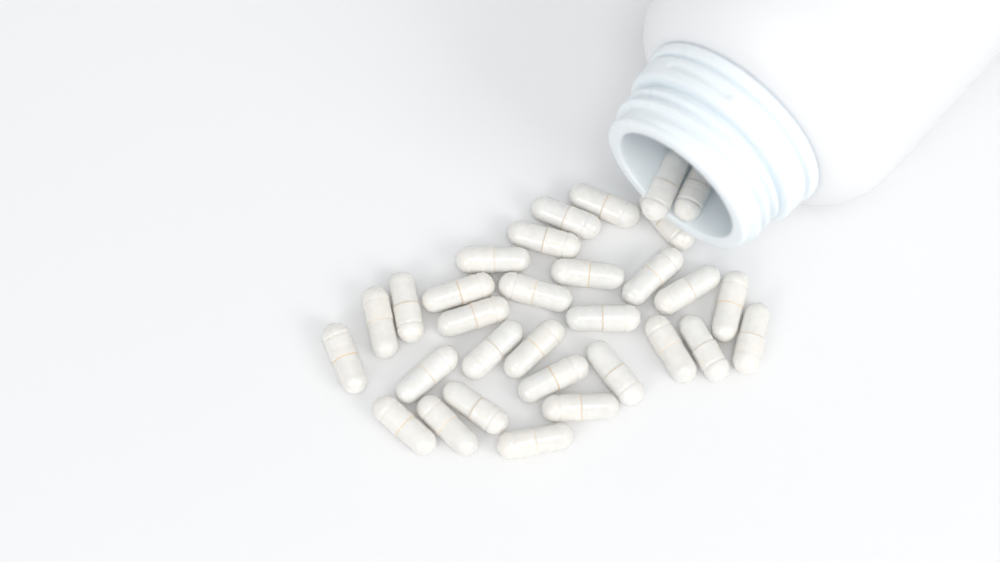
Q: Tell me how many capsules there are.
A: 31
